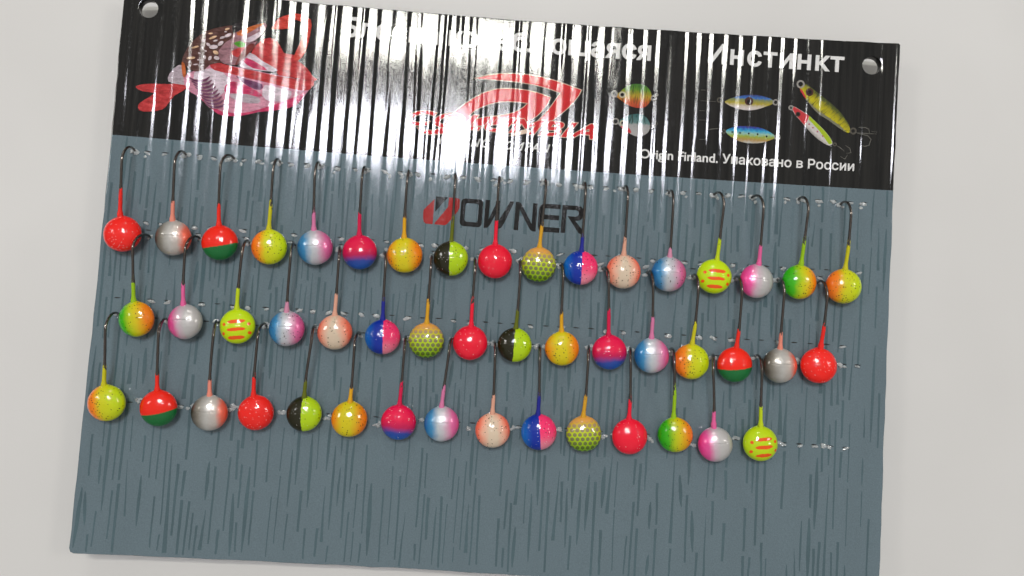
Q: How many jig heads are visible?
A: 48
